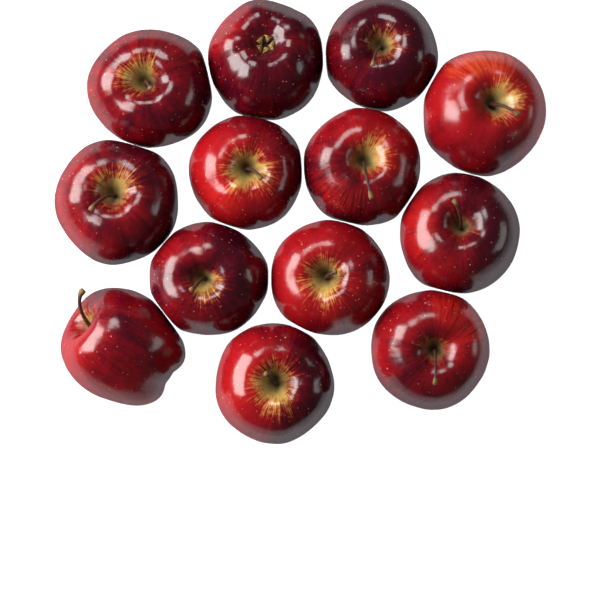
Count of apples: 13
